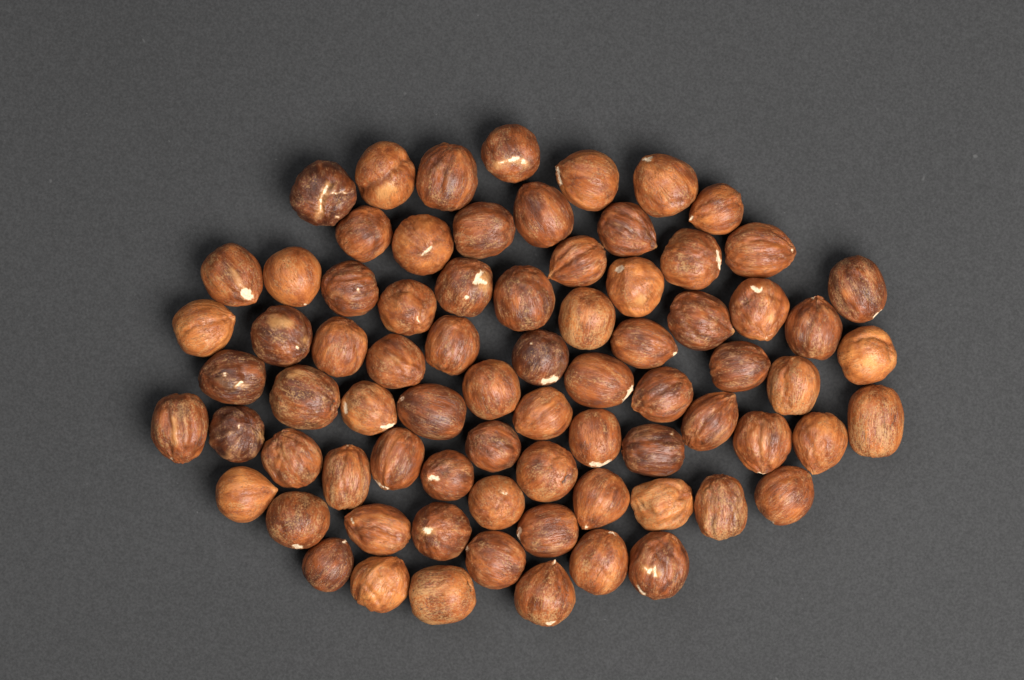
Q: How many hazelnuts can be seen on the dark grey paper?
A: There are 76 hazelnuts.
